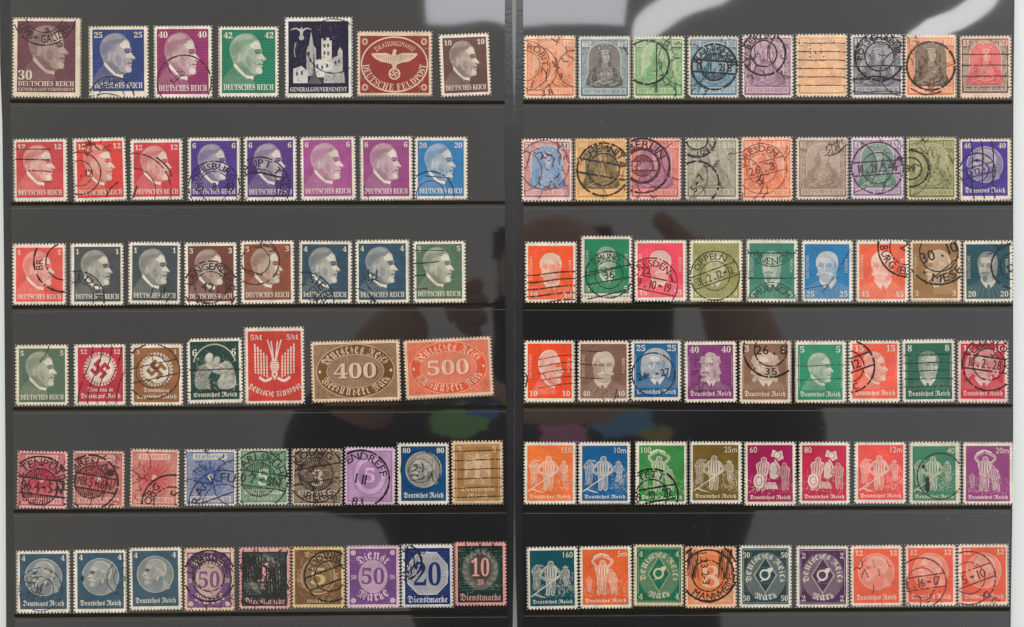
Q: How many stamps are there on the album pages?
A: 102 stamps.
